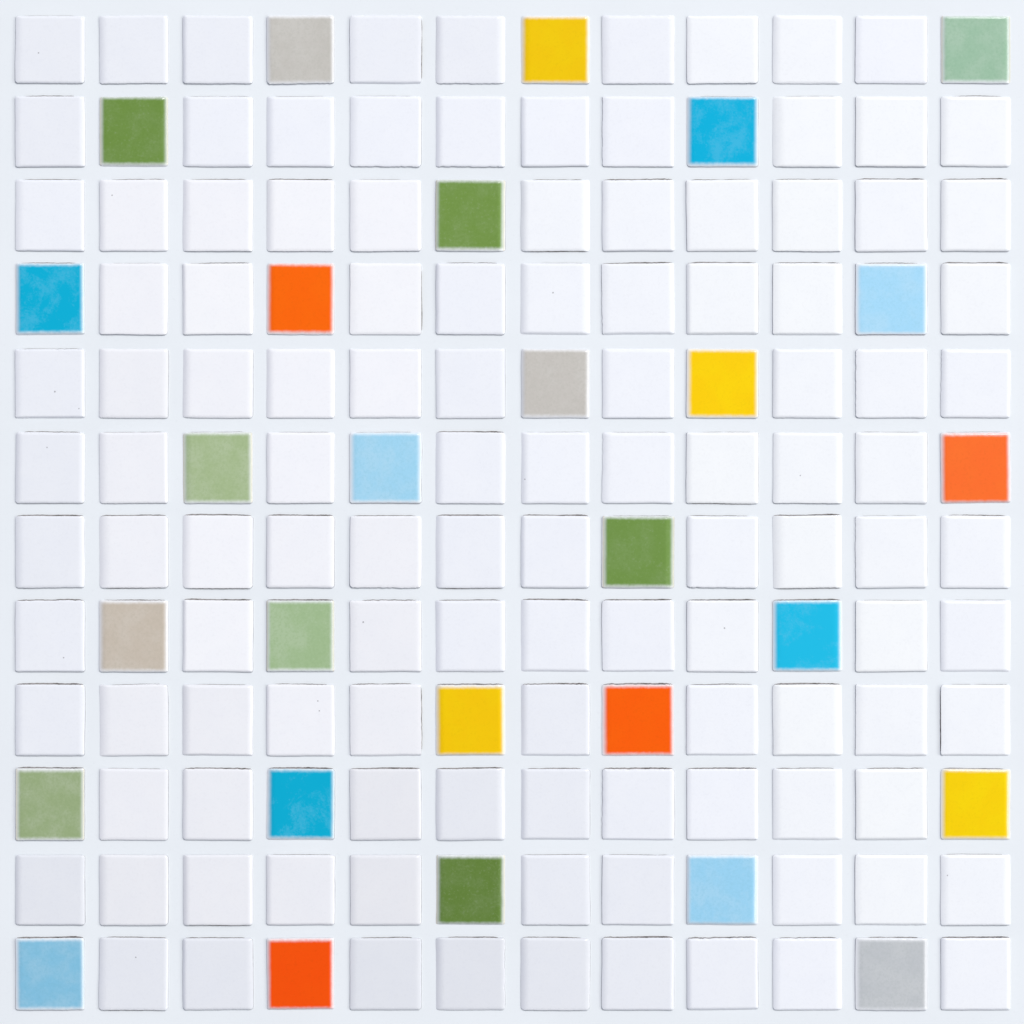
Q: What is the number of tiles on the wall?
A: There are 144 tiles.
